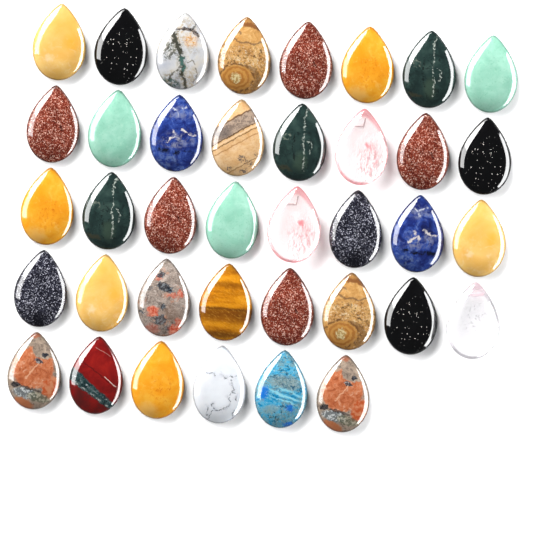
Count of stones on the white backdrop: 38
